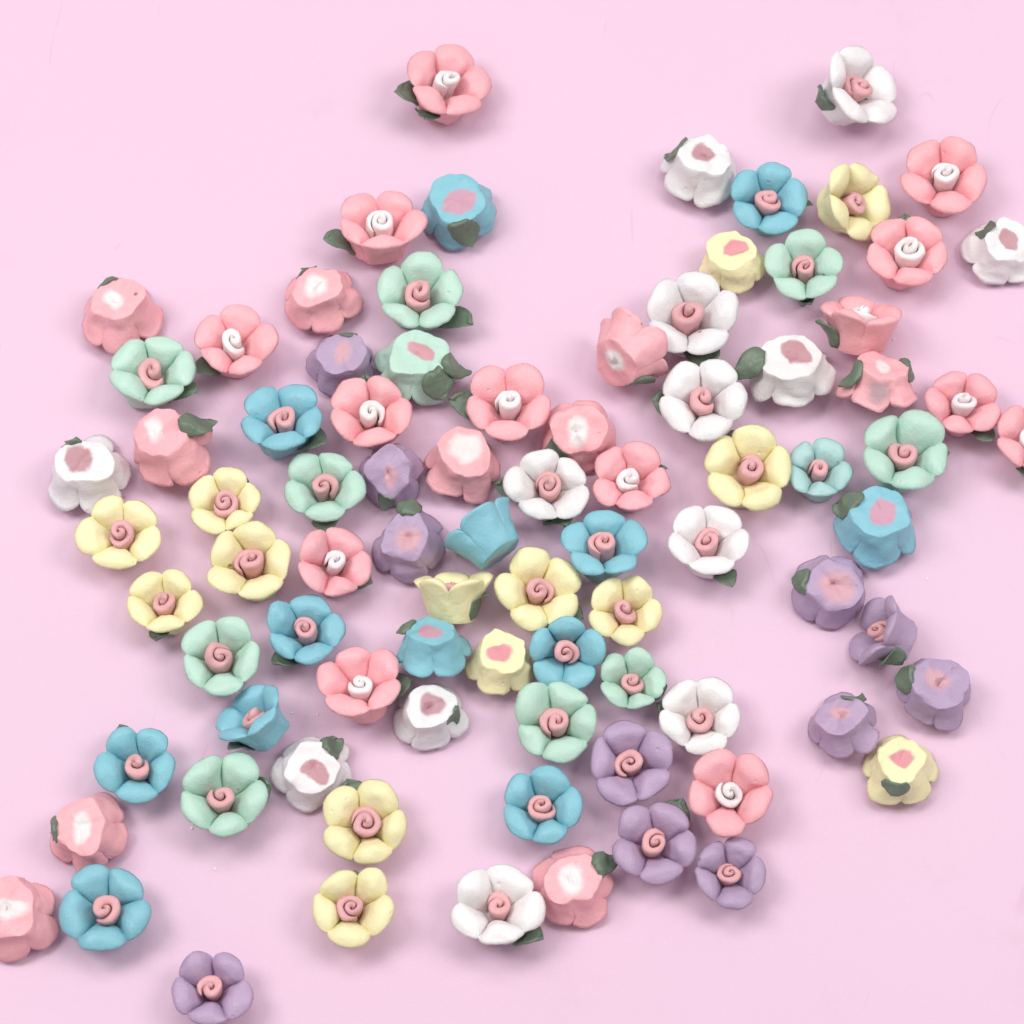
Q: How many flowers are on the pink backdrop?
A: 86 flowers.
